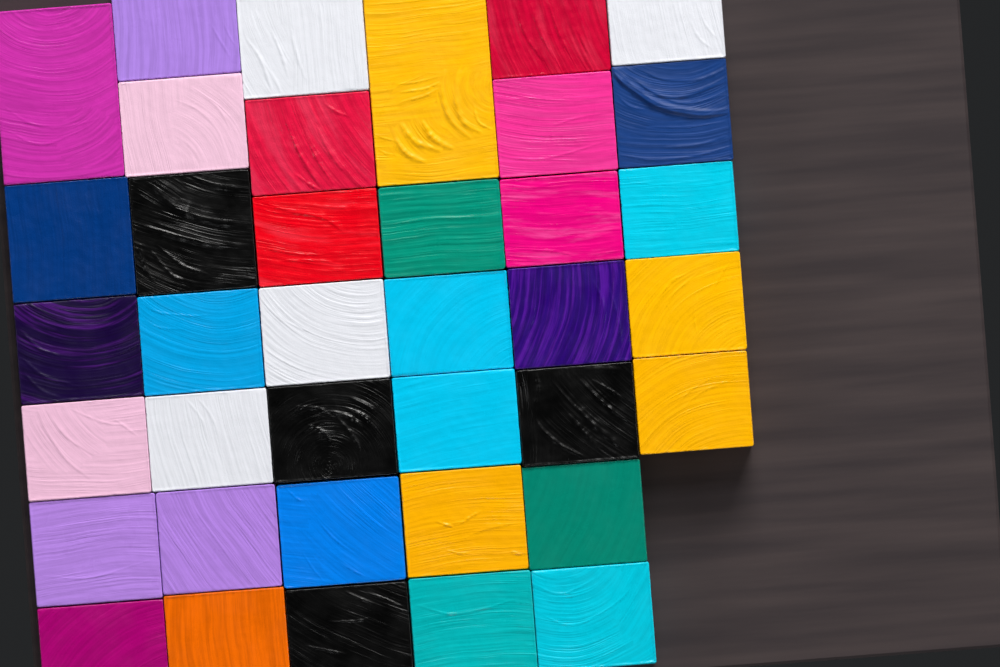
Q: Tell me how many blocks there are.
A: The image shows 38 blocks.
